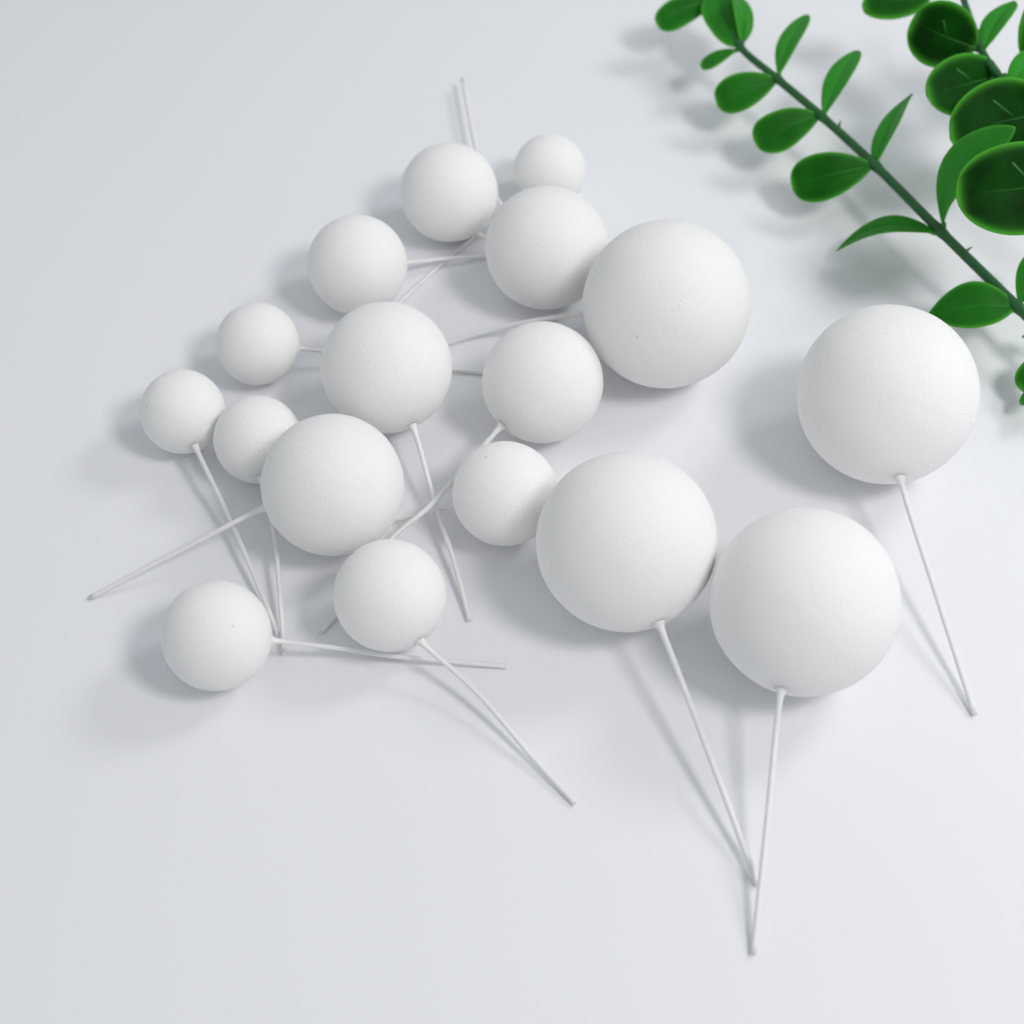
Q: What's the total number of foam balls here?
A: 17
